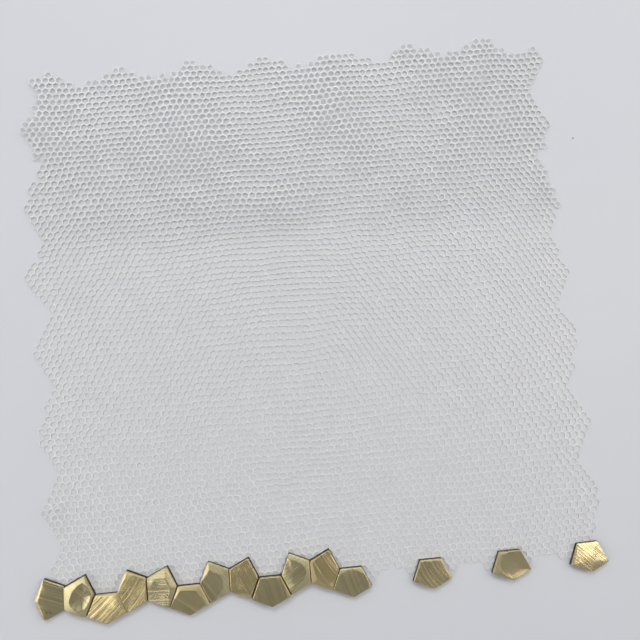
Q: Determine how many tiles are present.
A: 15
